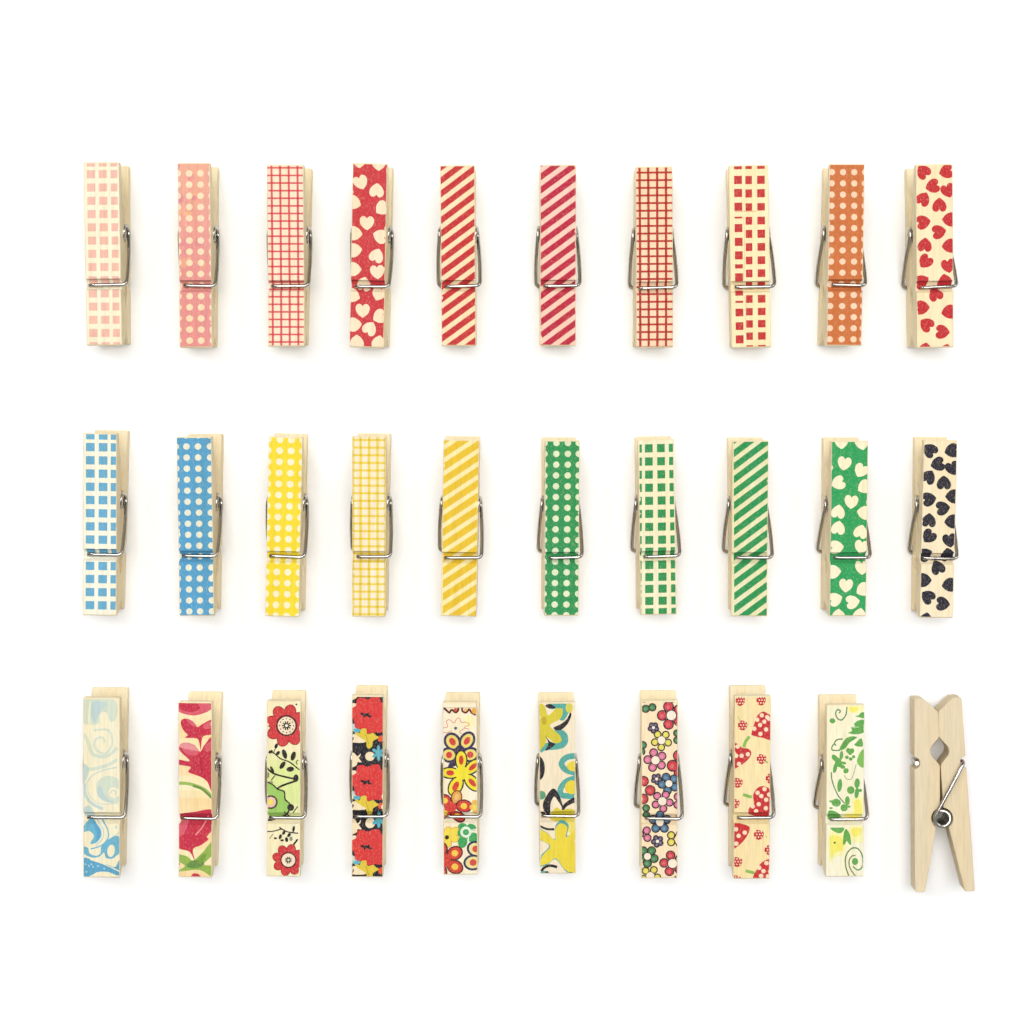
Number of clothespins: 30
